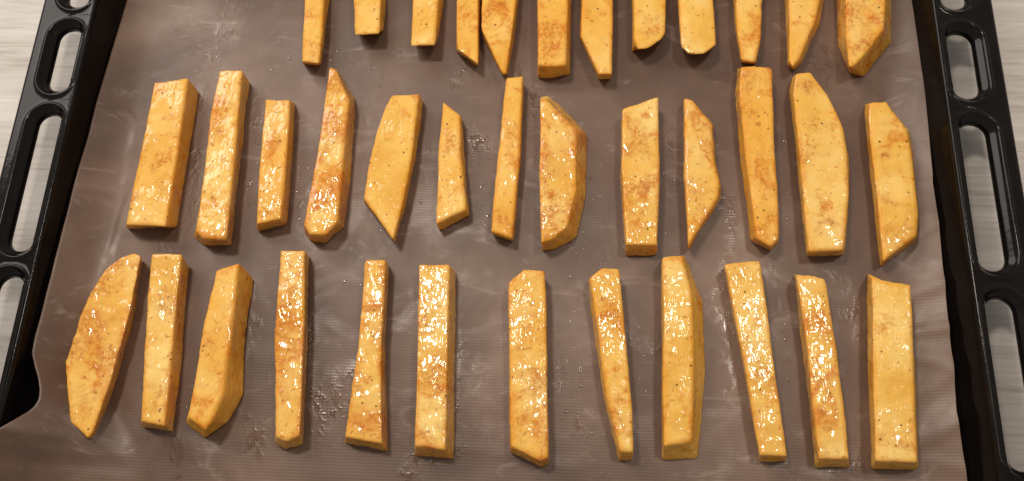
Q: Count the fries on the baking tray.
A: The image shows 37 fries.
